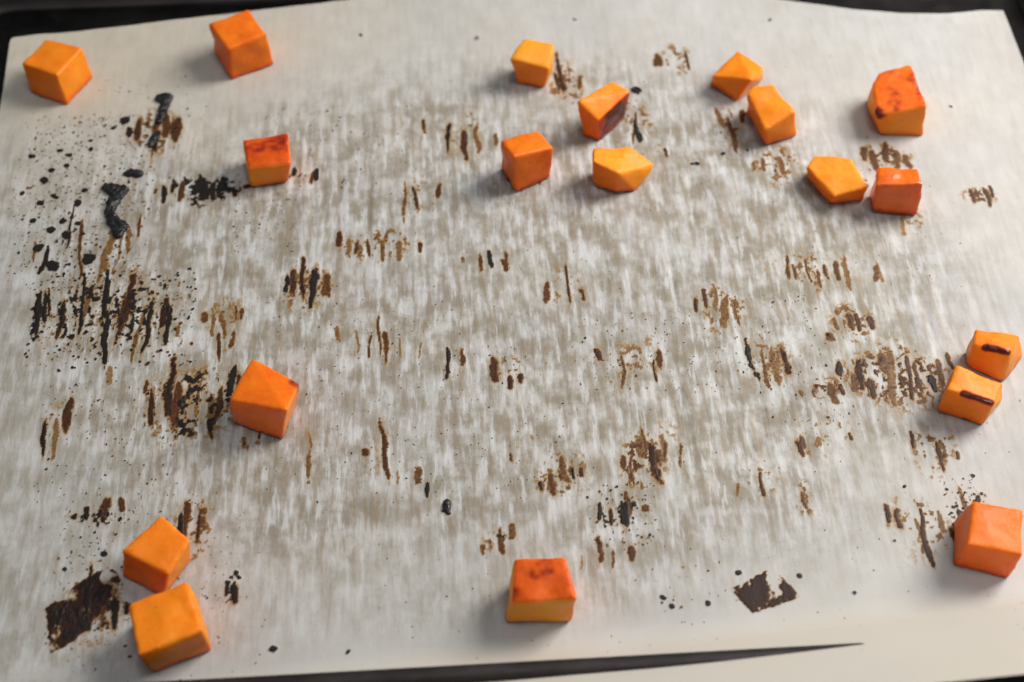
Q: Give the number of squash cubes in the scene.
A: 19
